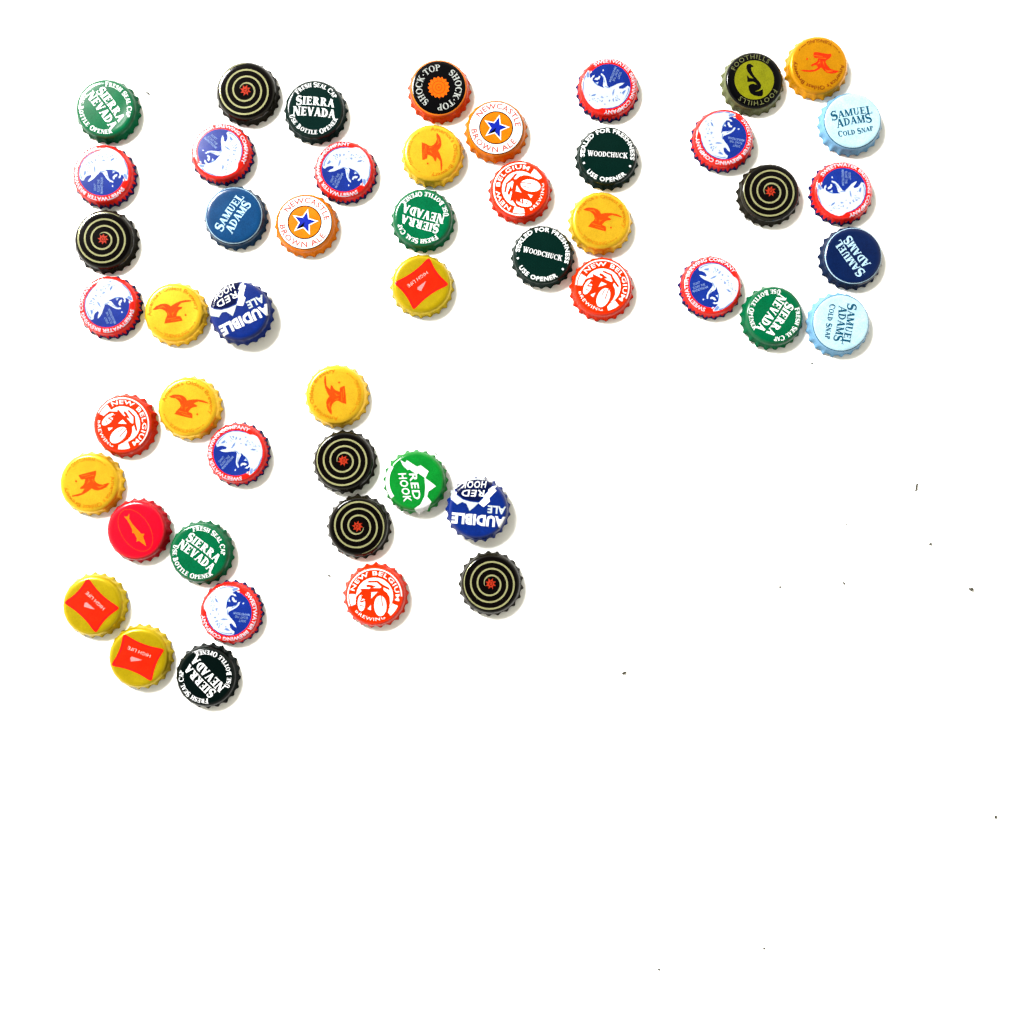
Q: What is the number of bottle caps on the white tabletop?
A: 50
